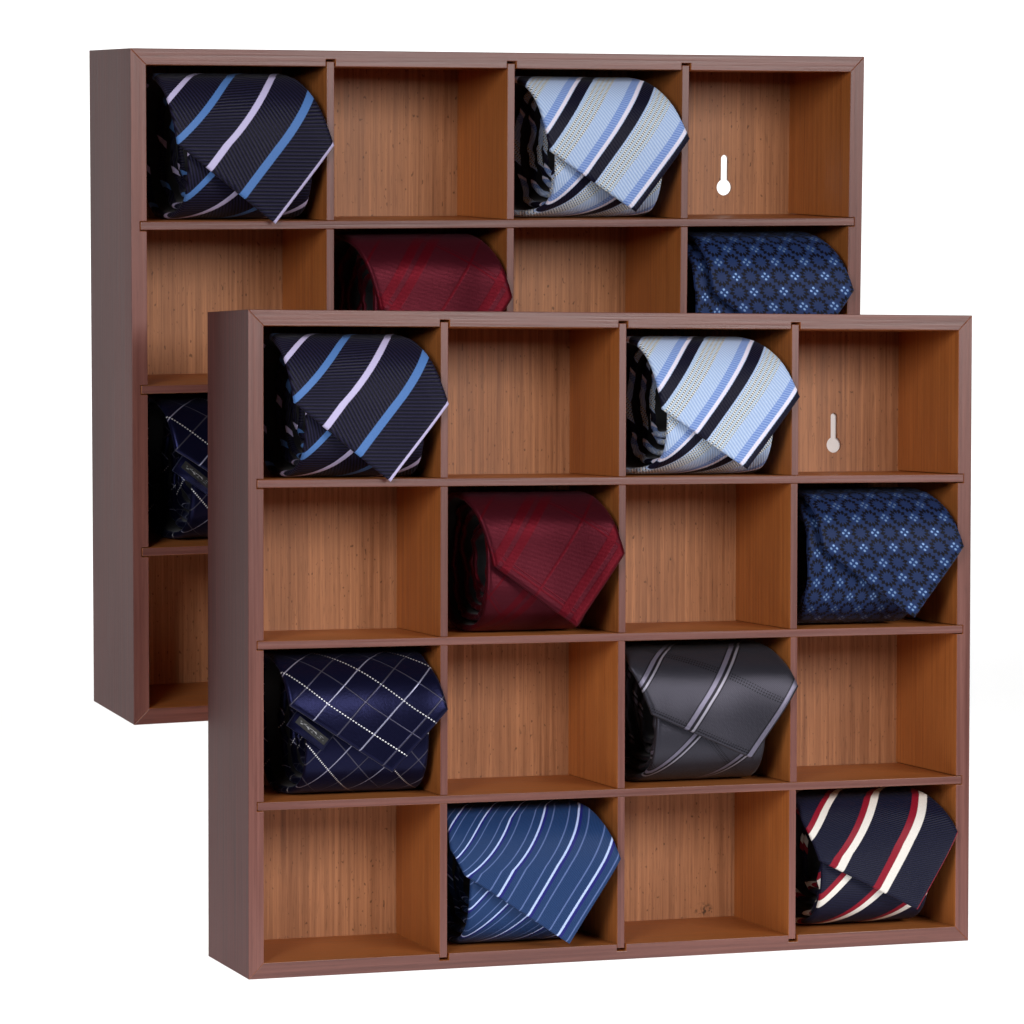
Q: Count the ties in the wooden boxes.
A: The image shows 13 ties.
